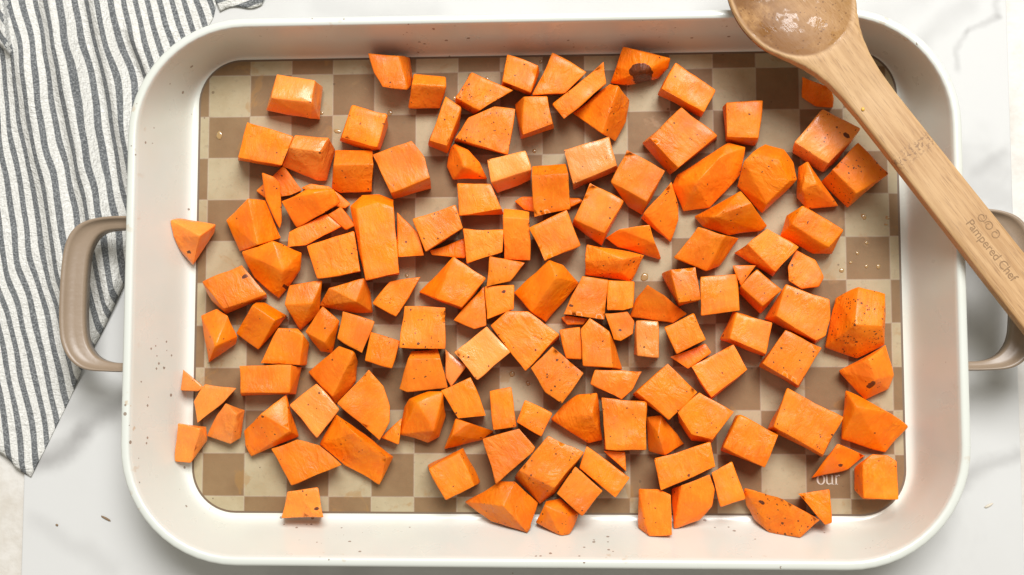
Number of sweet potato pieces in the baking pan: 143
